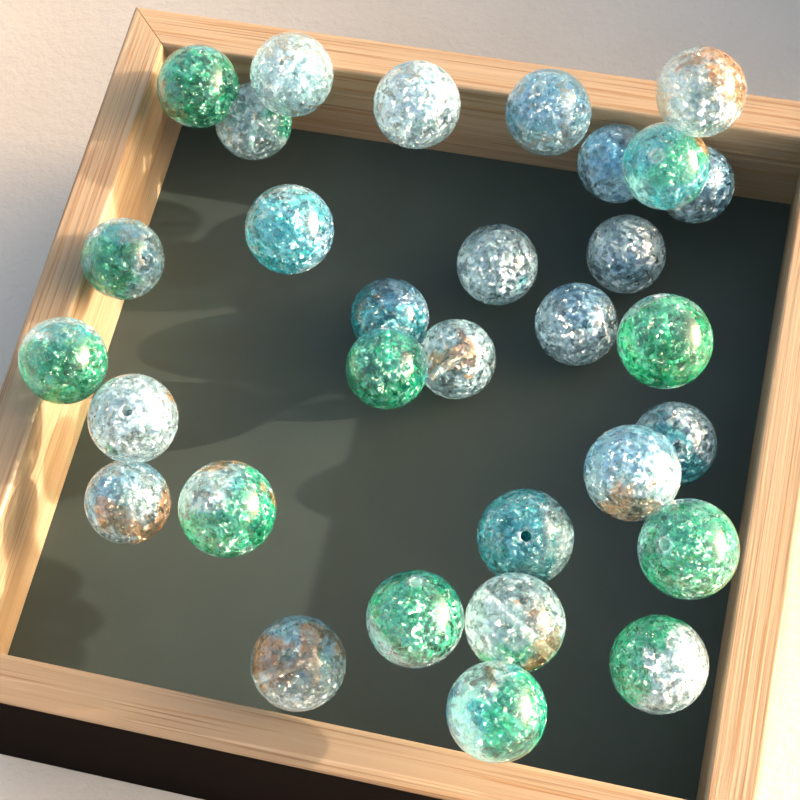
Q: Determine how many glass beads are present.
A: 31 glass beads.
